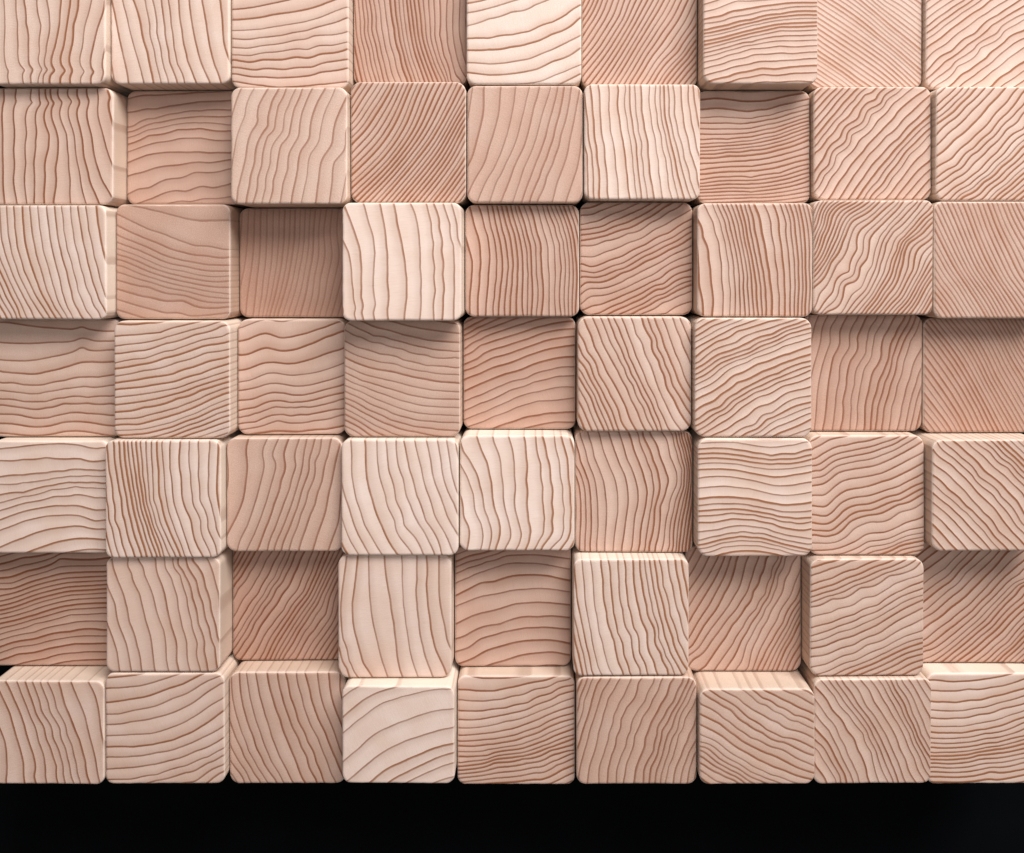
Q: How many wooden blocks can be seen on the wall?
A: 63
